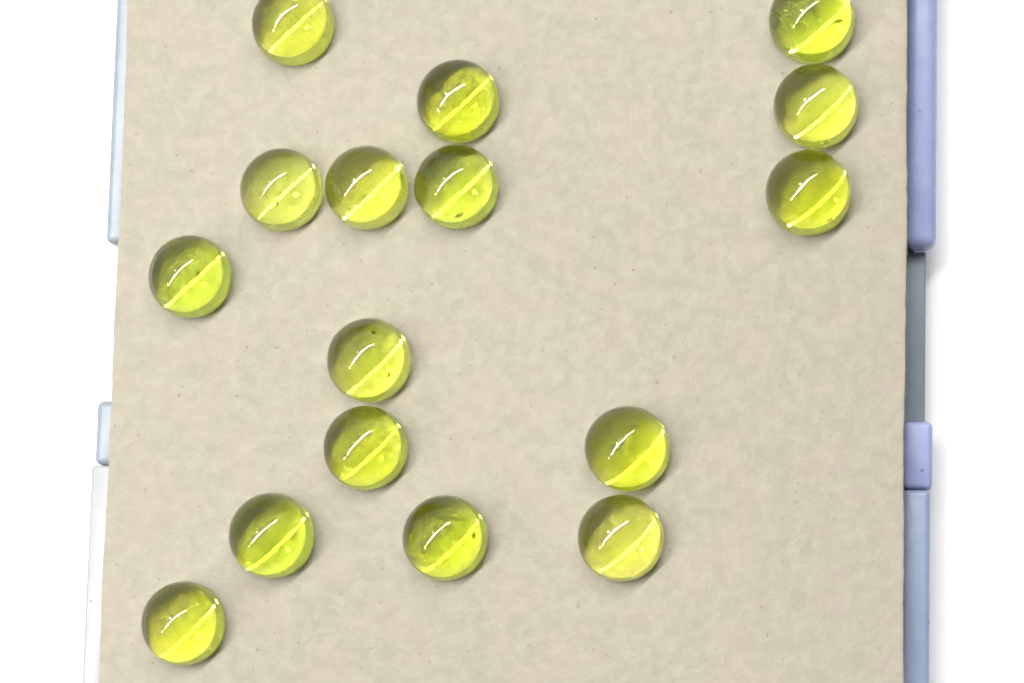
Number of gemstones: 16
